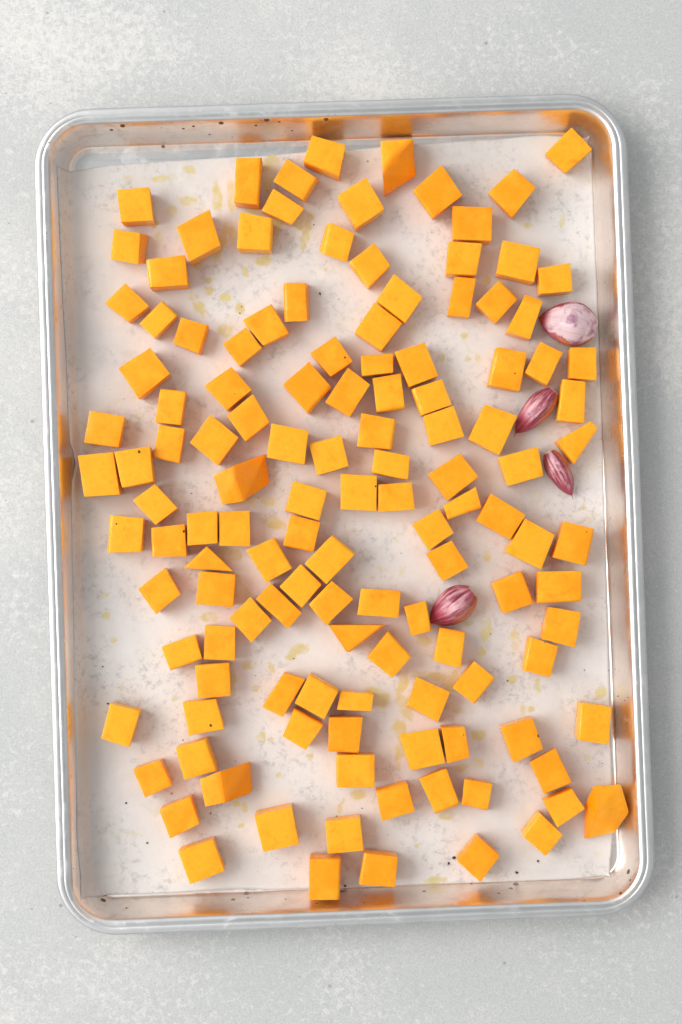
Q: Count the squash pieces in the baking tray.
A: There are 128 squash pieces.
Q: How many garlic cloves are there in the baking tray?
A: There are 4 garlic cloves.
